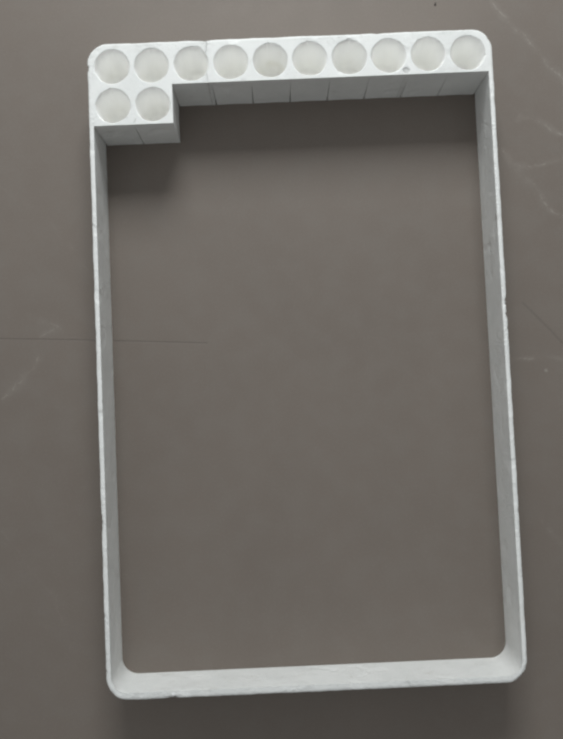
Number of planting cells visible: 12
